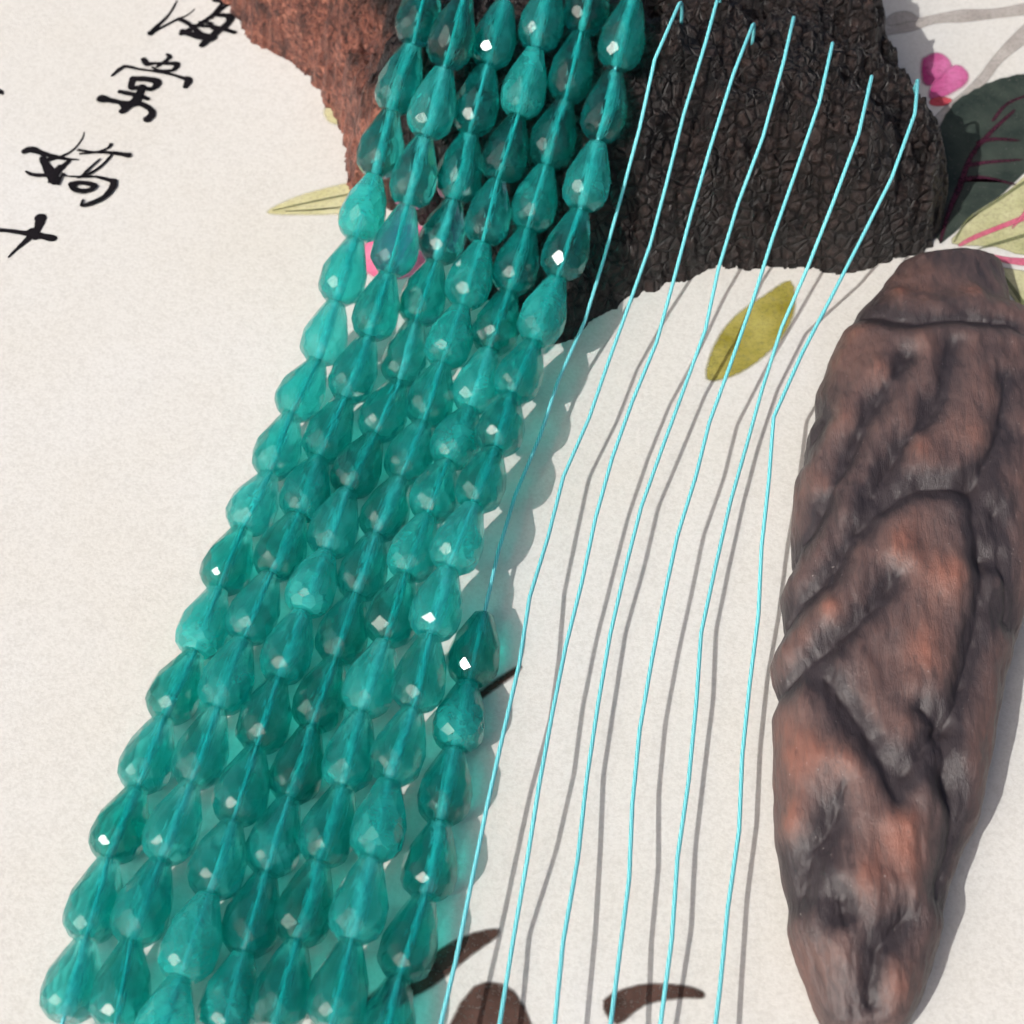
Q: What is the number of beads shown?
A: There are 100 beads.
